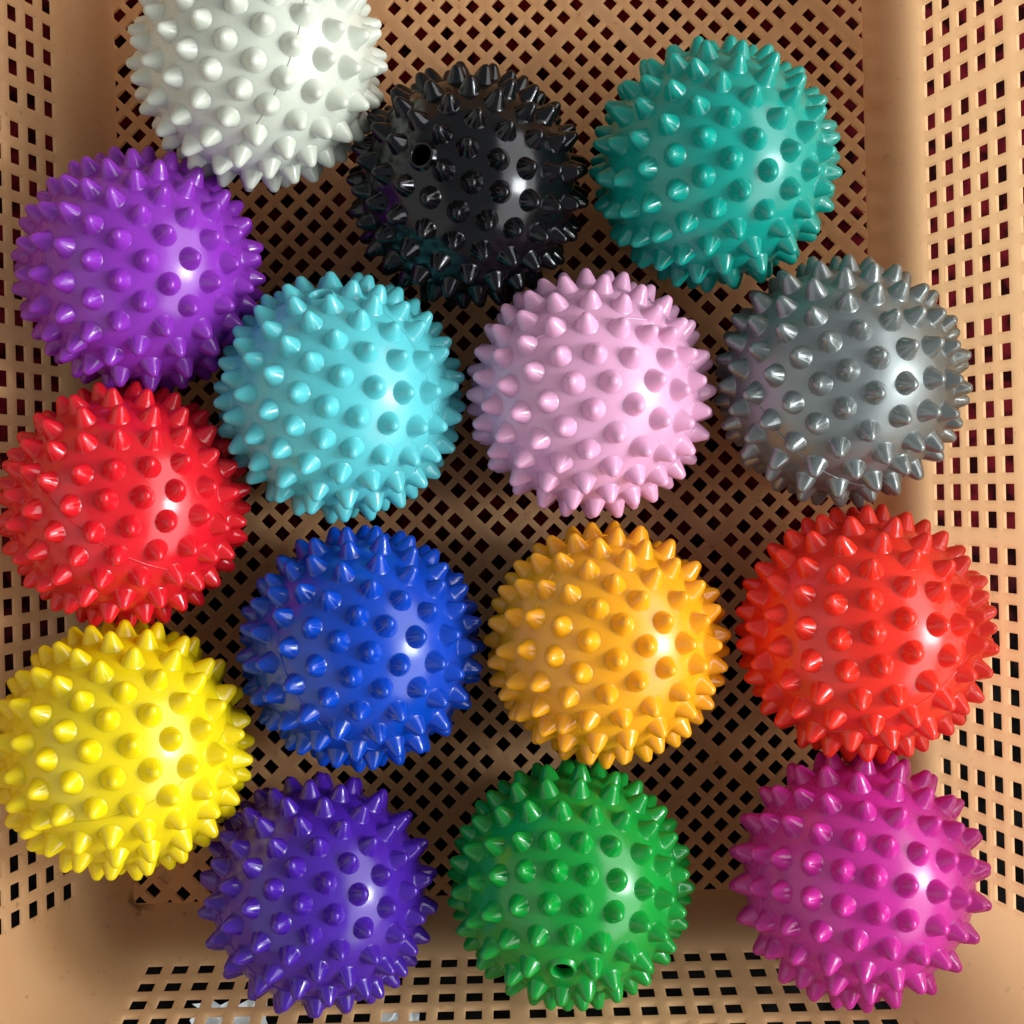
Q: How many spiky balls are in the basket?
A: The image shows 15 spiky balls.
